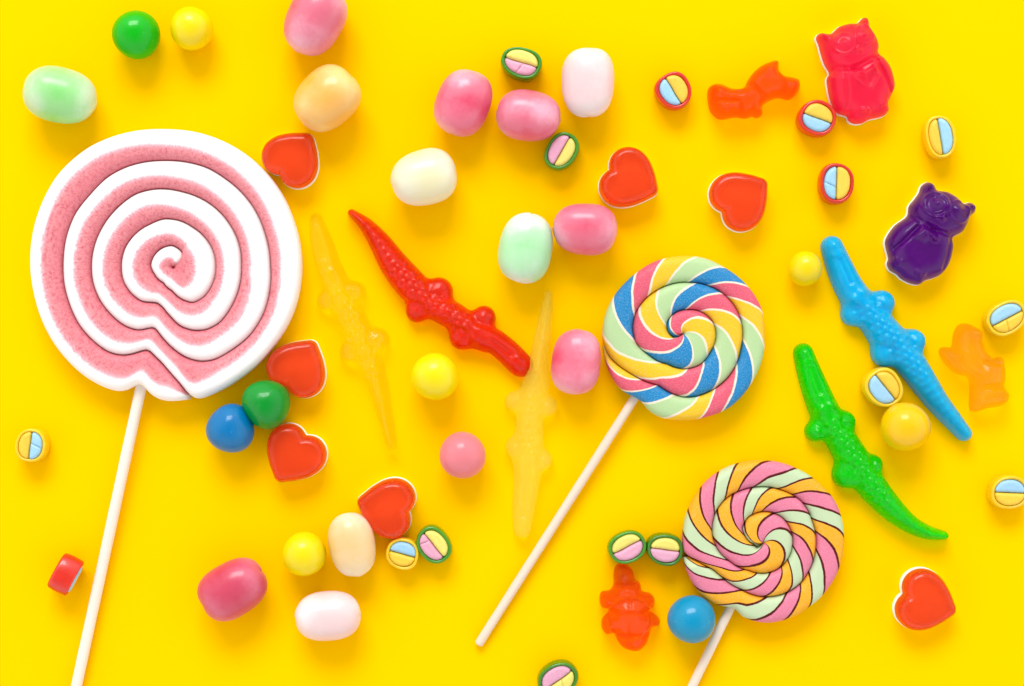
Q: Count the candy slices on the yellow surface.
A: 16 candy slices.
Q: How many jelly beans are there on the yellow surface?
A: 13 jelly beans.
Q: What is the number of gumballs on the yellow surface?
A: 10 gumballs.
